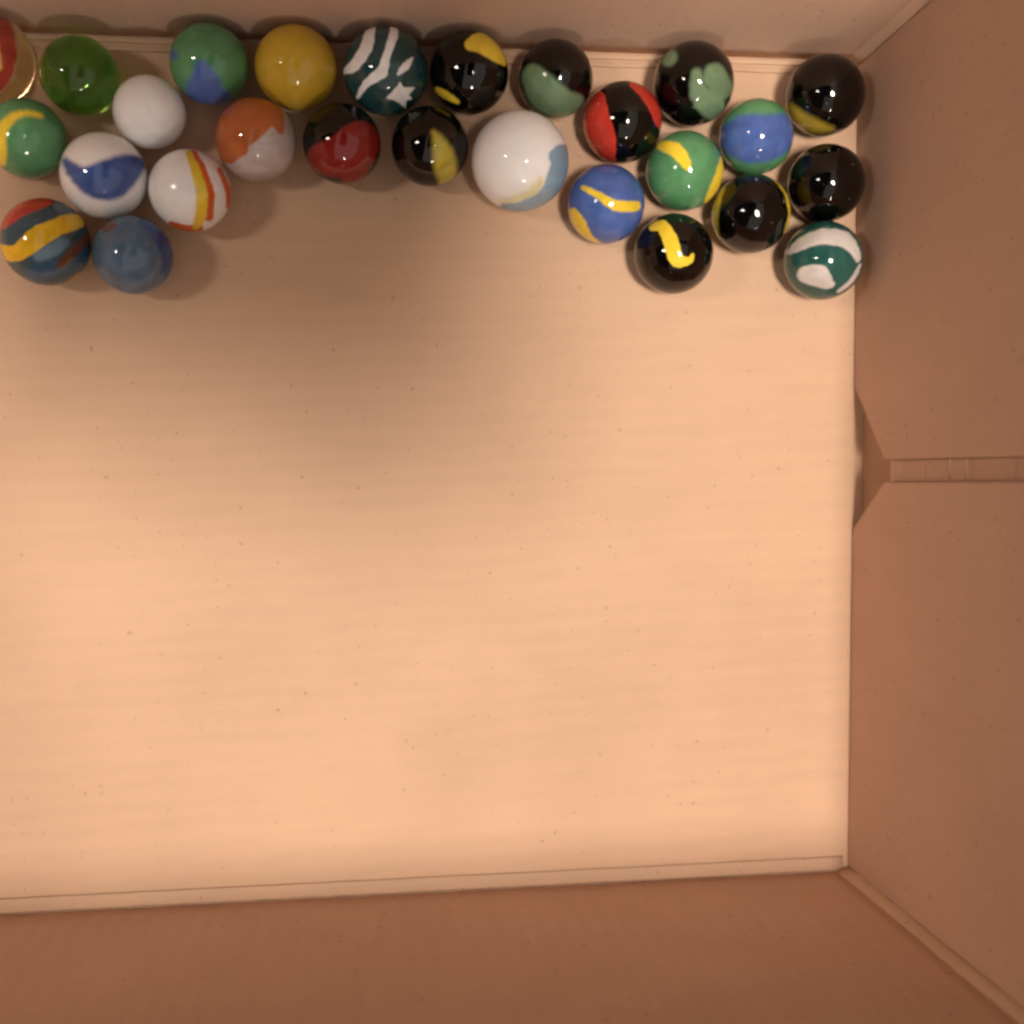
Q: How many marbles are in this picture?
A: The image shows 27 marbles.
